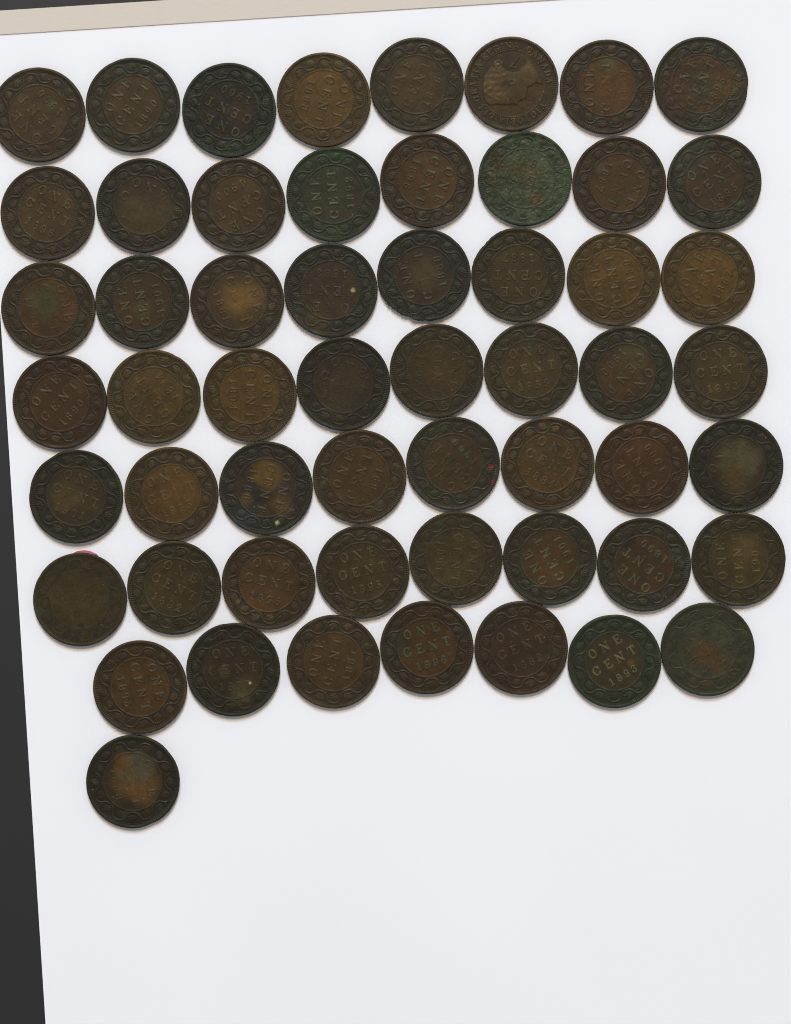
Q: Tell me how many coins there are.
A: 56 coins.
